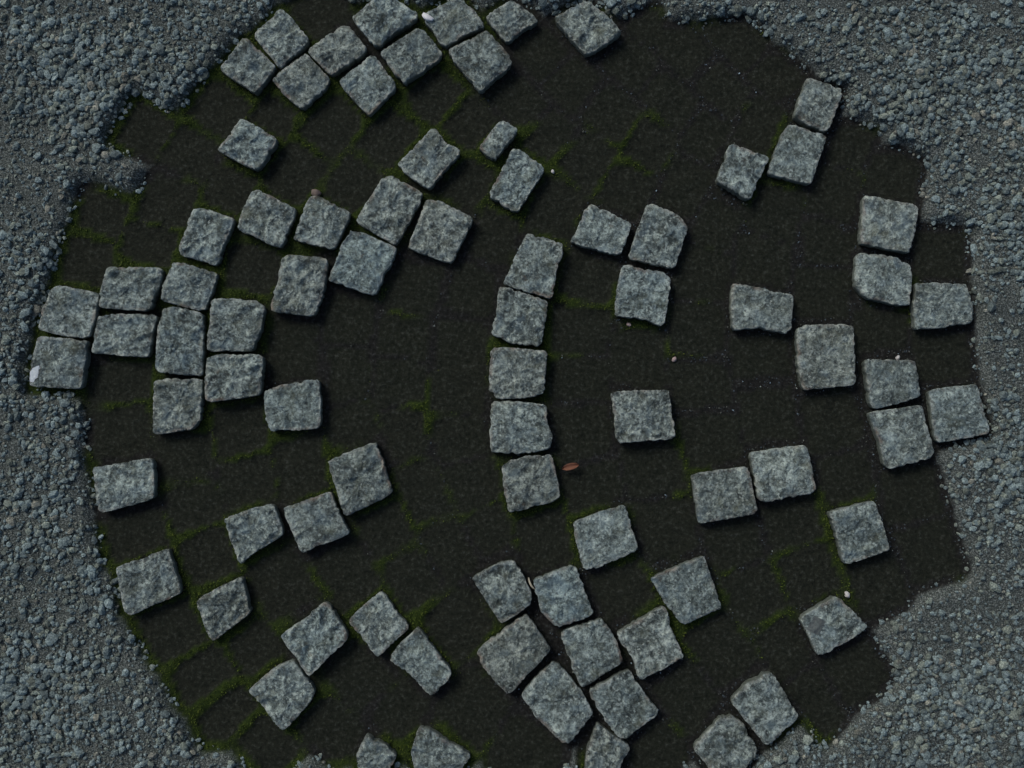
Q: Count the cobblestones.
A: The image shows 80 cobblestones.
